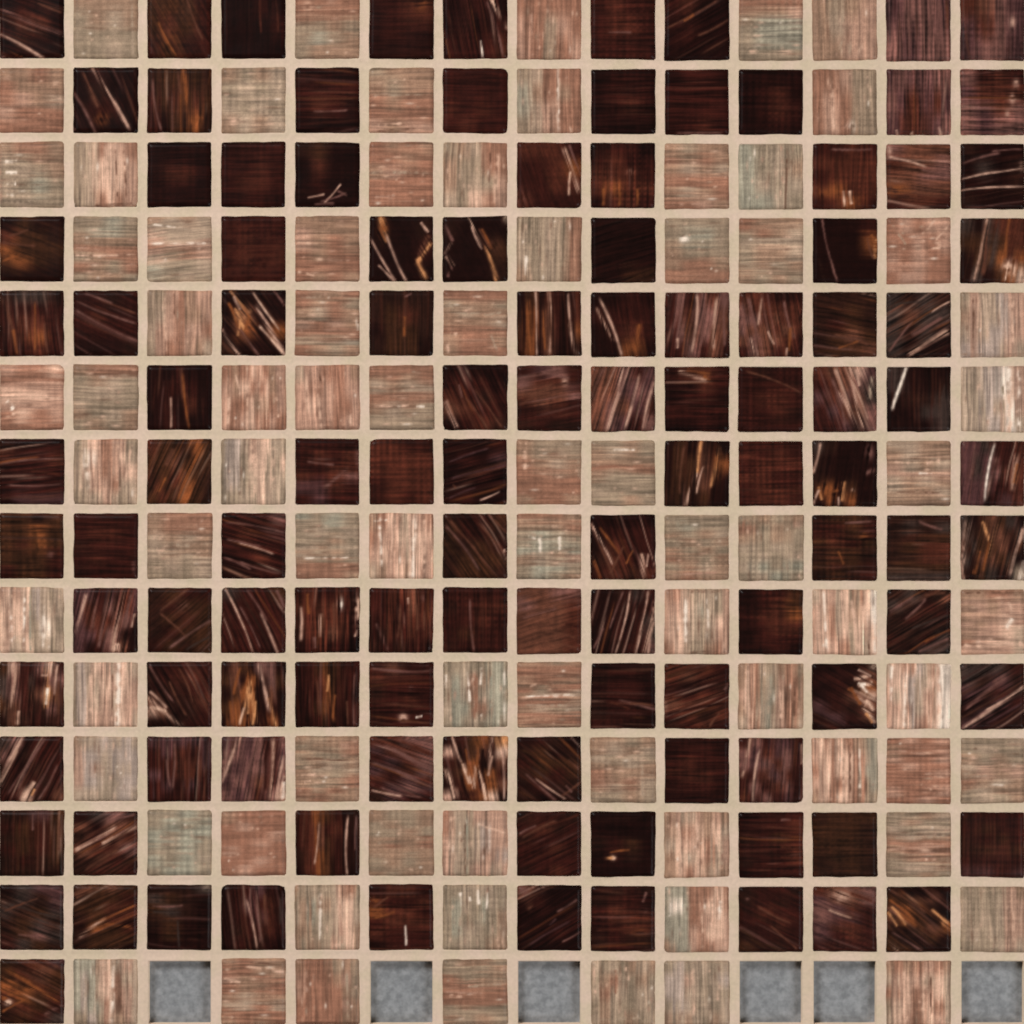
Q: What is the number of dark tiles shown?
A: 114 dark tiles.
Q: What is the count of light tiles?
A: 76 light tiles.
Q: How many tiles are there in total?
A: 190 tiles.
